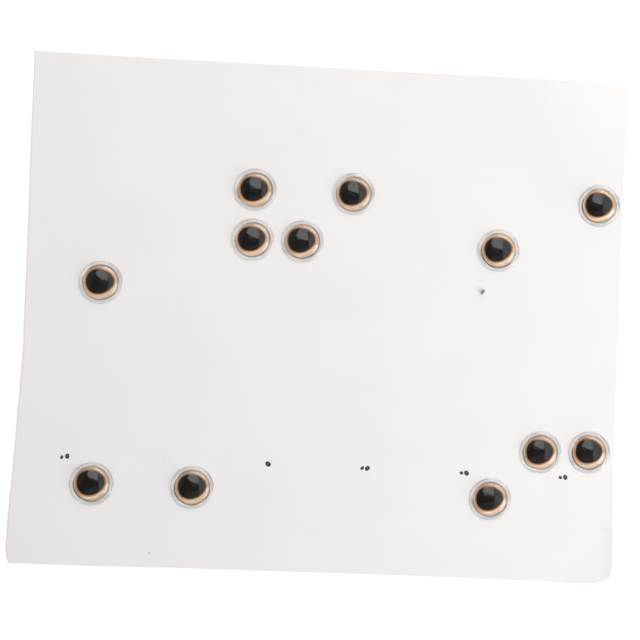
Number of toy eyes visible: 12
